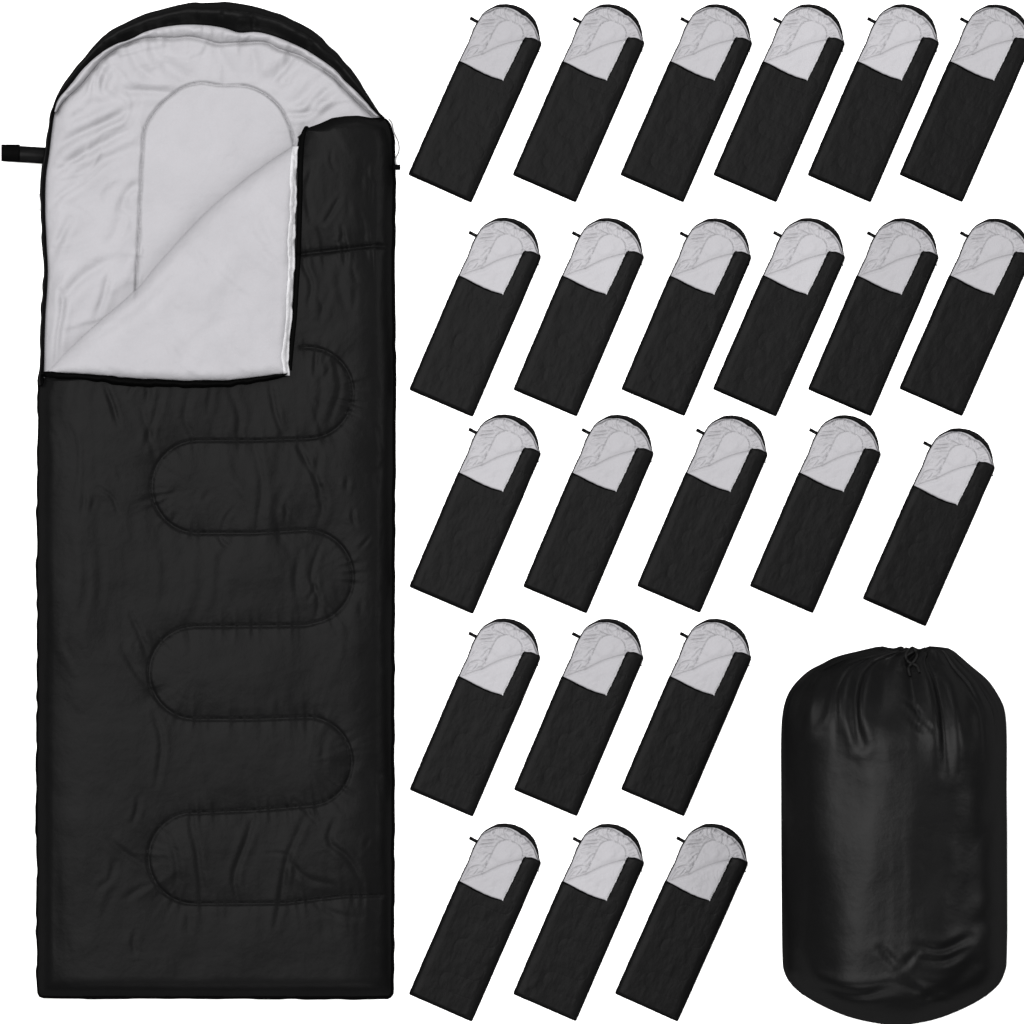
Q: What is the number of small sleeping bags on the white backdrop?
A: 23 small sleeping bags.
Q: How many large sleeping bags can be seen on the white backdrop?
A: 1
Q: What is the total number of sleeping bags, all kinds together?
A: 24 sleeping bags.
